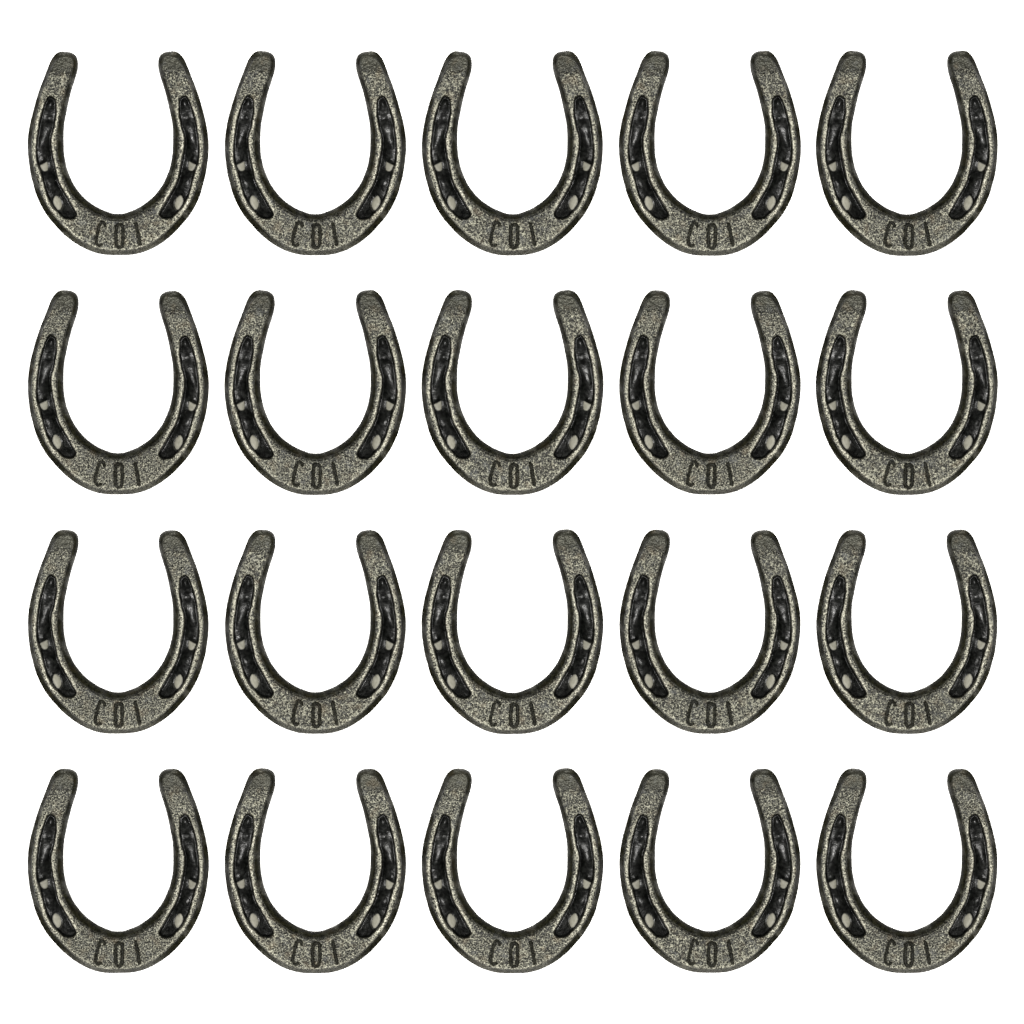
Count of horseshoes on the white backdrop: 20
